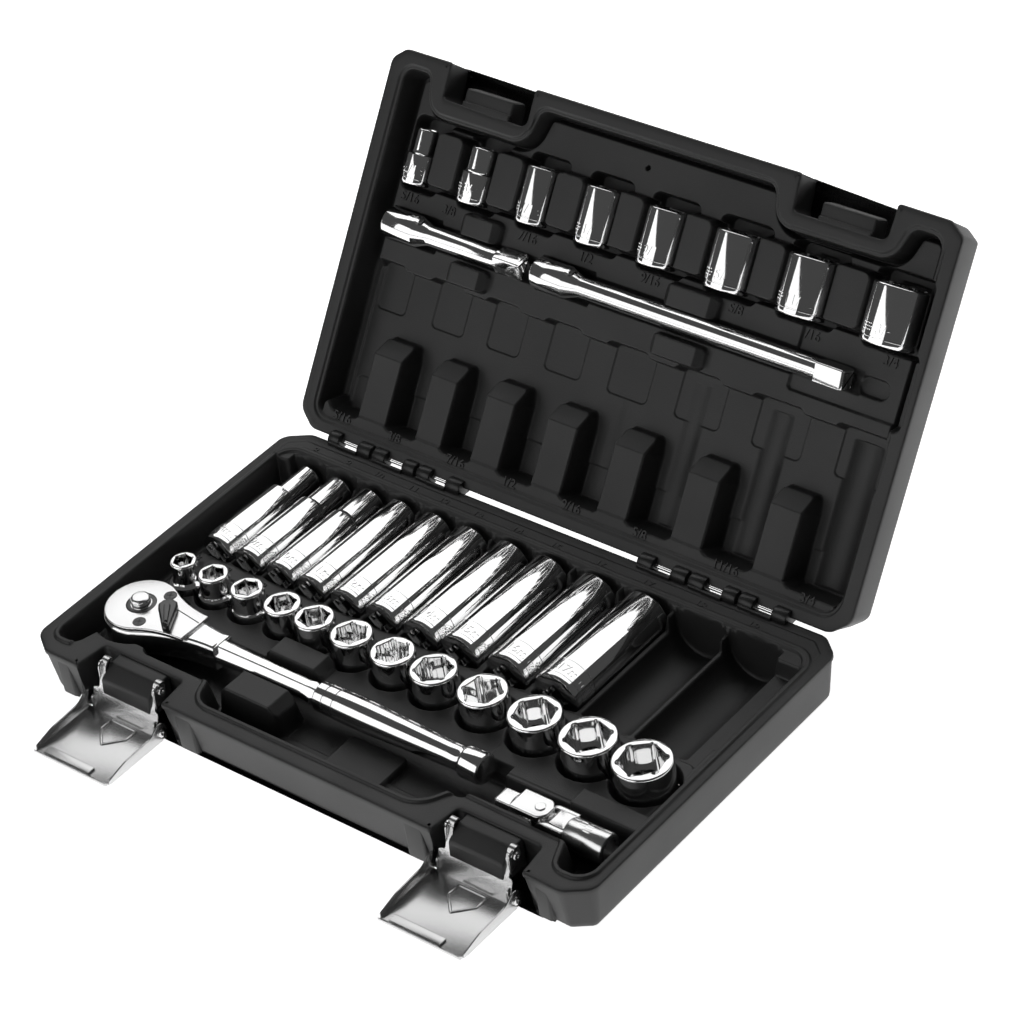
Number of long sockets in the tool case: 10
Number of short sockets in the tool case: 20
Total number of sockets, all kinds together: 30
